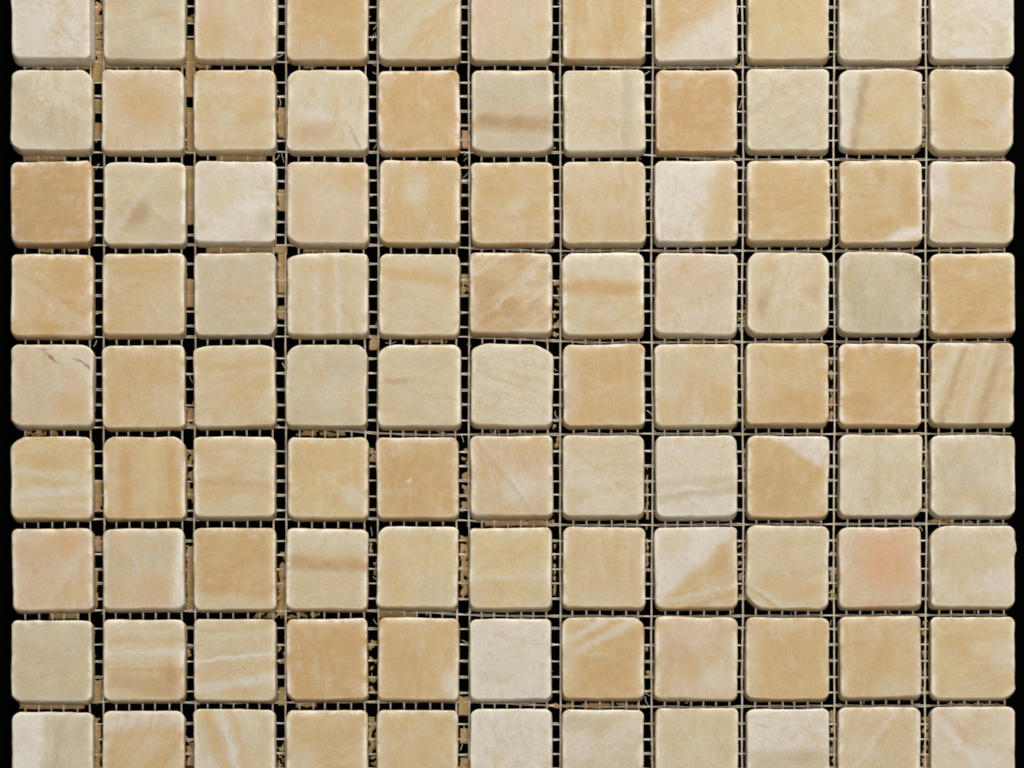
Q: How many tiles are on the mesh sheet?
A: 99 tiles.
